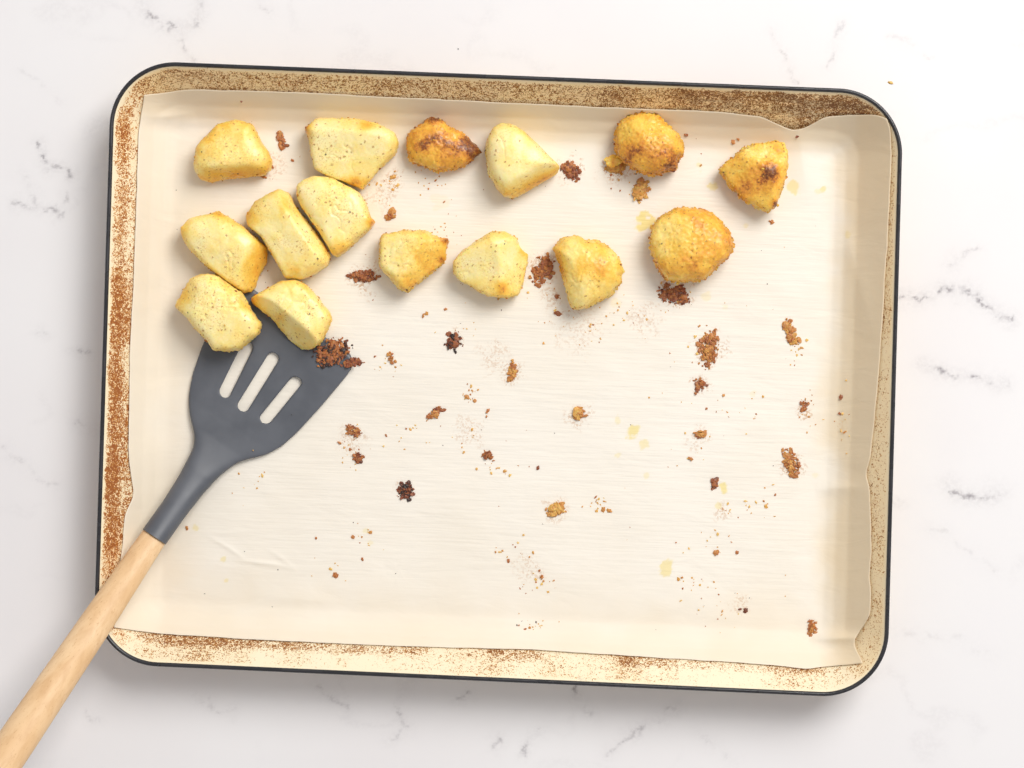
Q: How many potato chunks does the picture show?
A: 15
